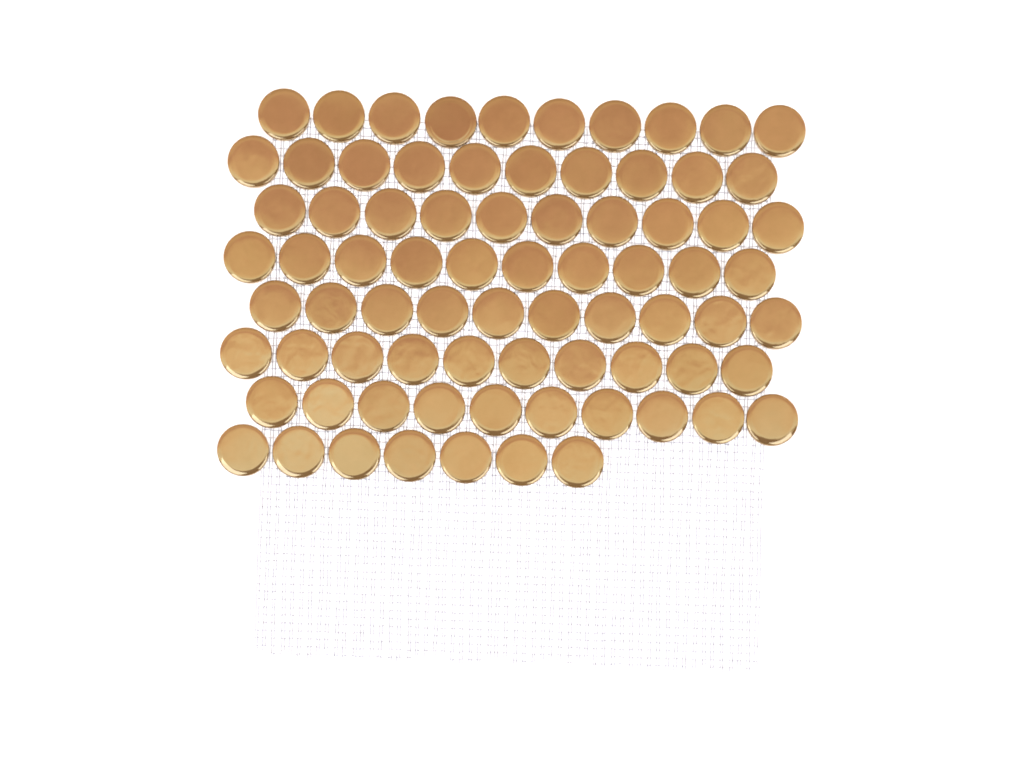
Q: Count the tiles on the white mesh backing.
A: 77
